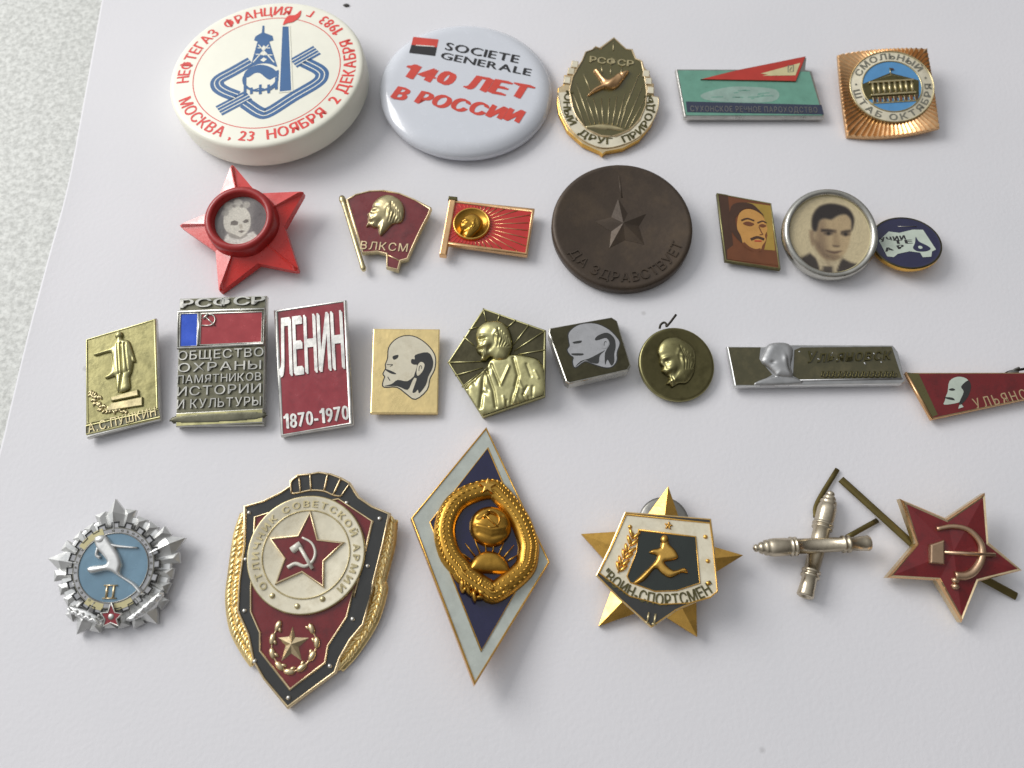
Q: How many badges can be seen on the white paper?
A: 27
